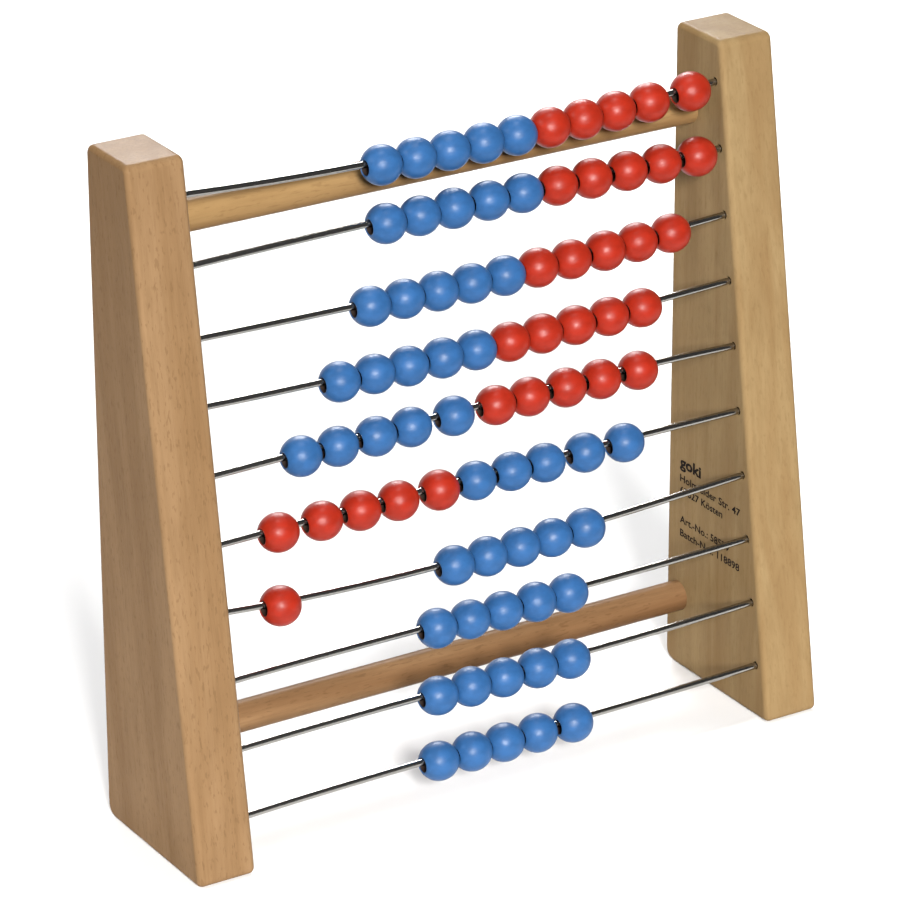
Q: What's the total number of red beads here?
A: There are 31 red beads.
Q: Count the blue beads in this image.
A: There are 50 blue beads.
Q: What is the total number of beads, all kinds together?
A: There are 81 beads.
